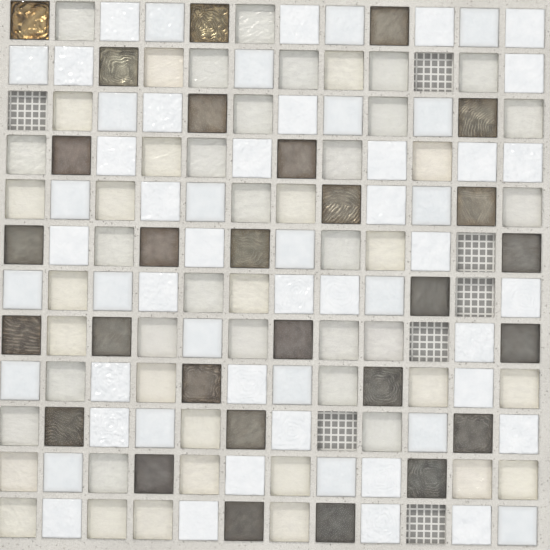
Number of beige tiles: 51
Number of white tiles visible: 58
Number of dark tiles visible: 28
